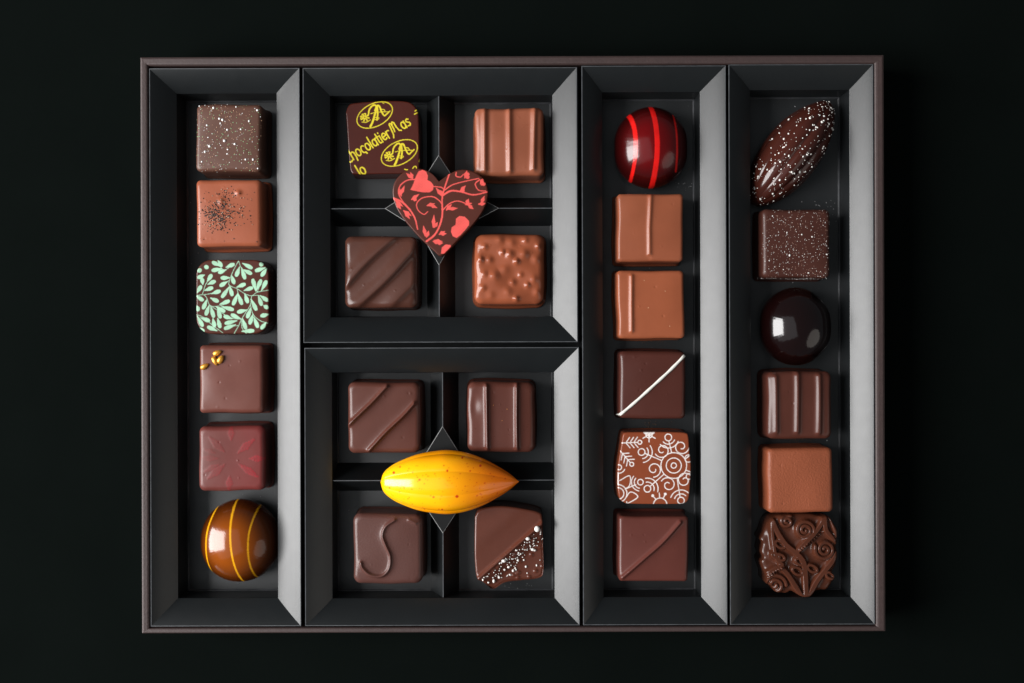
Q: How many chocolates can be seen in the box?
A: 28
